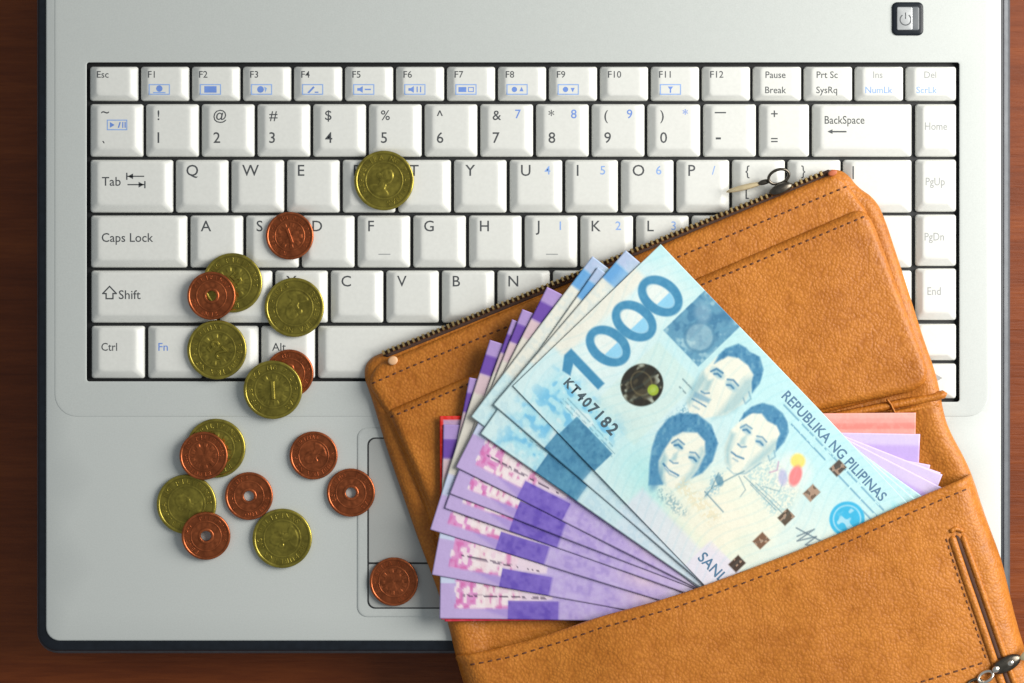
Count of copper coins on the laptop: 9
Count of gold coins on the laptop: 8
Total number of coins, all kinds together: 17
